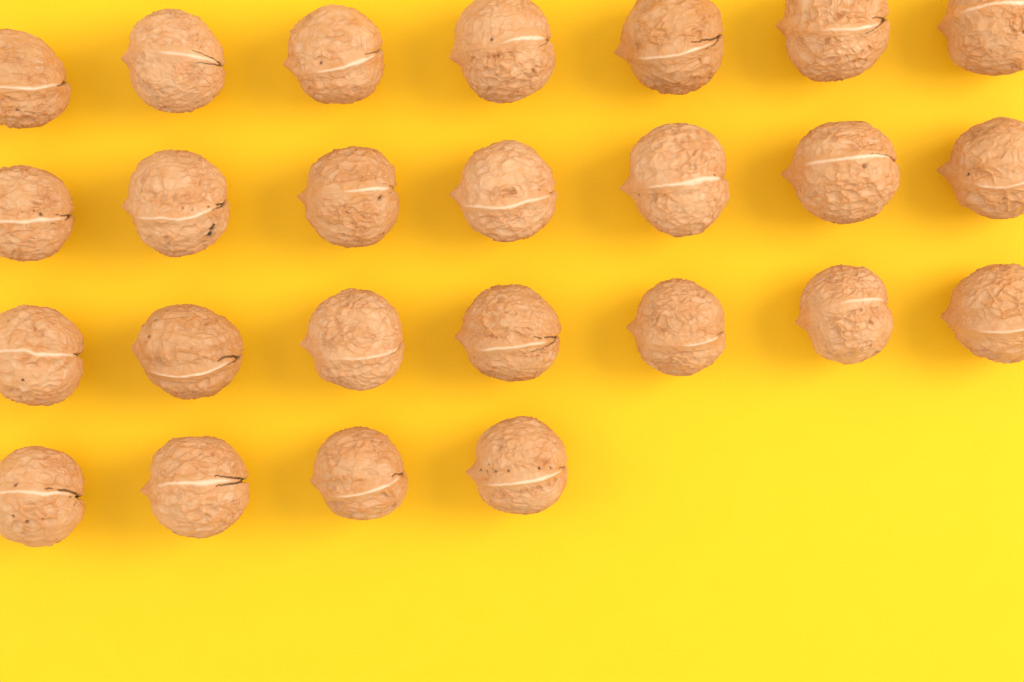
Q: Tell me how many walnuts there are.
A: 25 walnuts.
